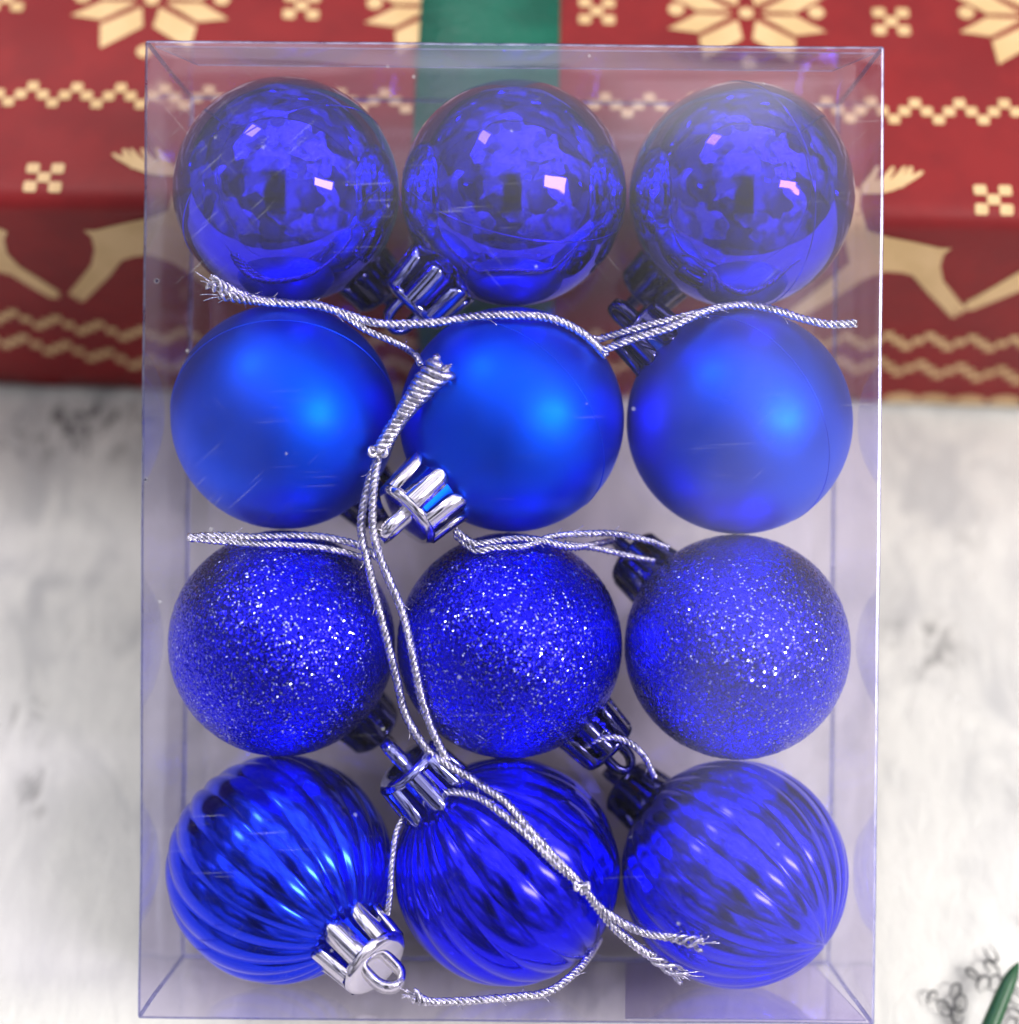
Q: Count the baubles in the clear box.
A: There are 12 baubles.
